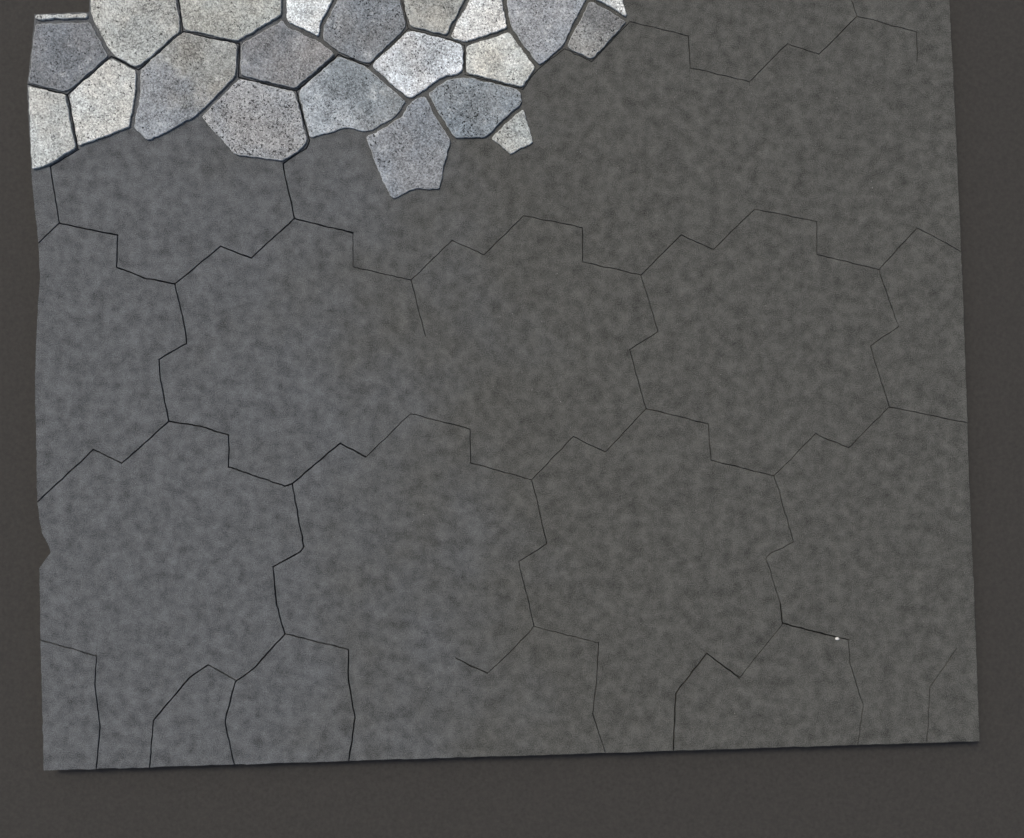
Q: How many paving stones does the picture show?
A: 22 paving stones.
